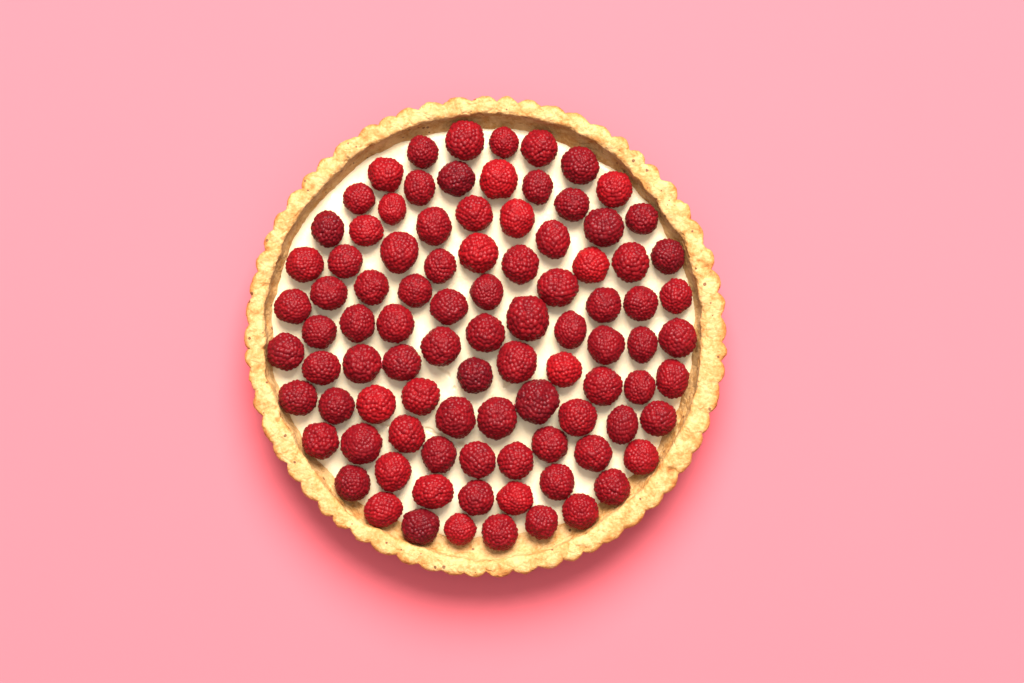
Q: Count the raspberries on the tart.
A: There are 93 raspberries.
